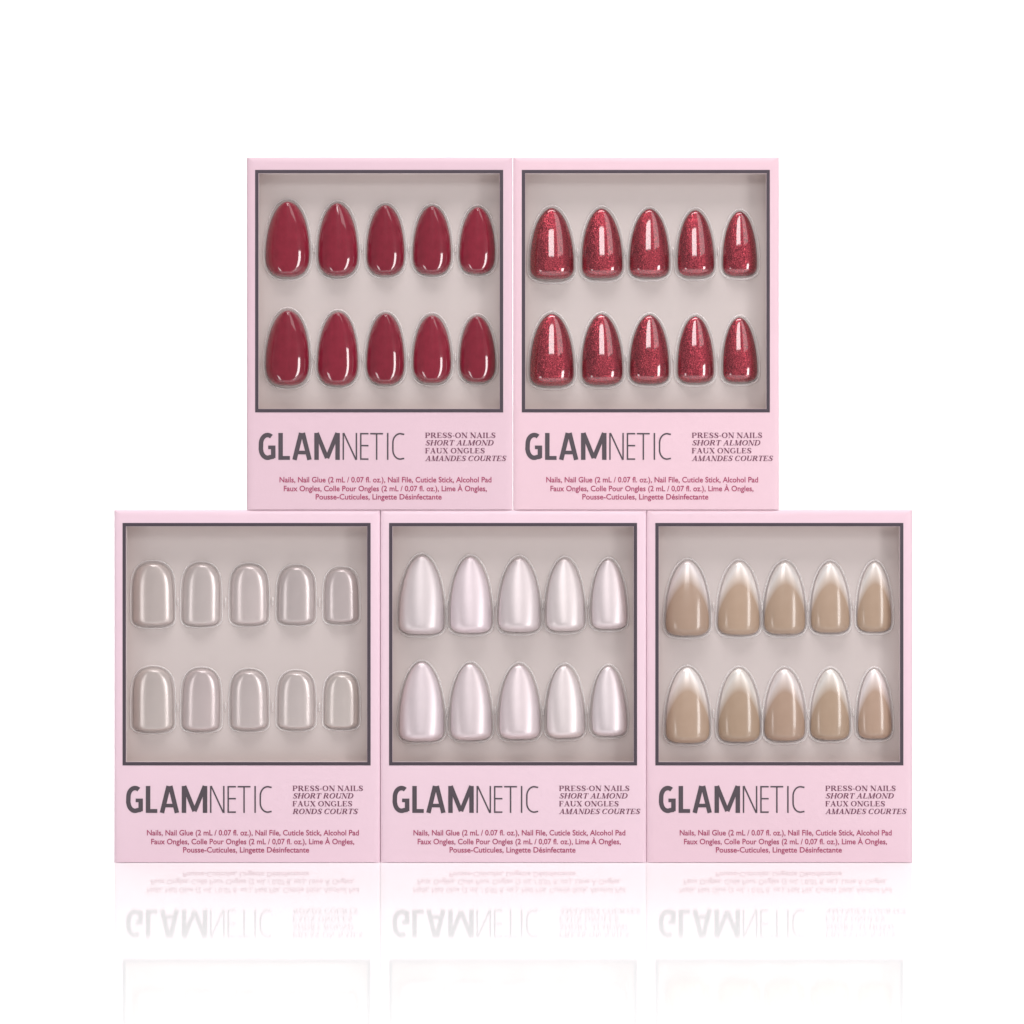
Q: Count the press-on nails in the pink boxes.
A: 50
